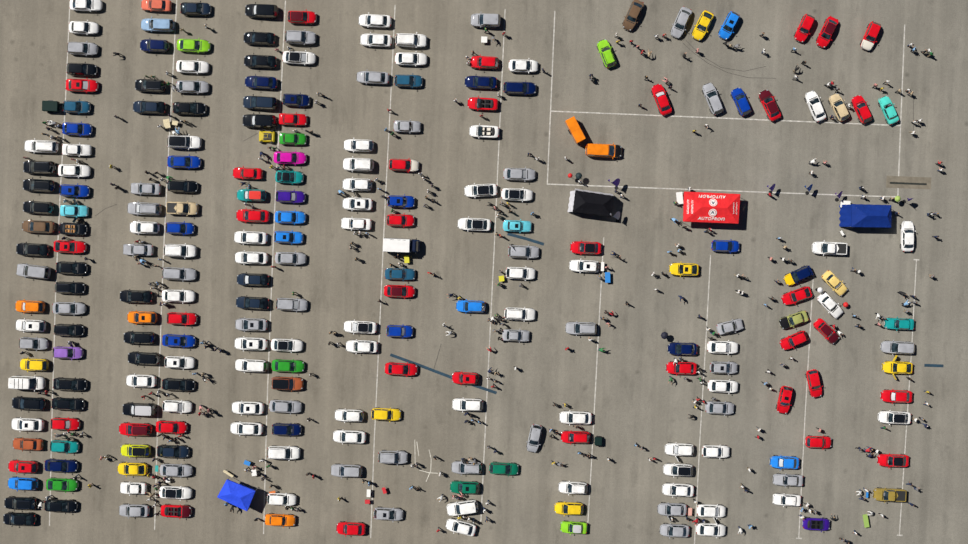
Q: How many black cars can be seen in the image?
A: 33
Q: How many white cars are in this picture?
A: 68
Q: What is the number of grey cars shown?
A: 37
